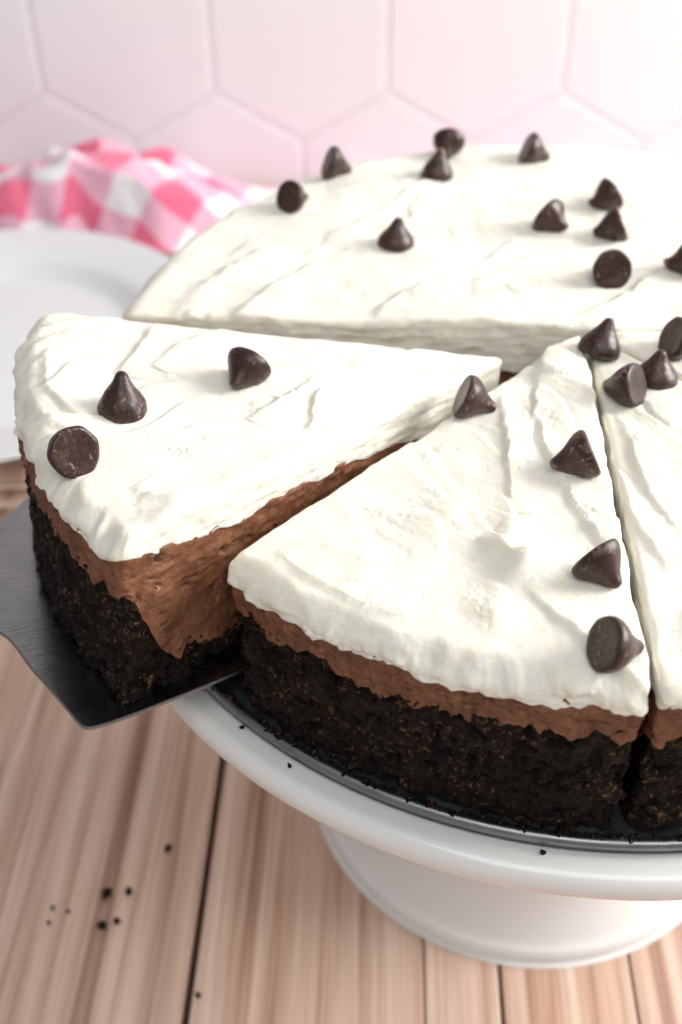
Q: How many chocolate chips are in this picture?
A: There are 22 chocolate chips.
